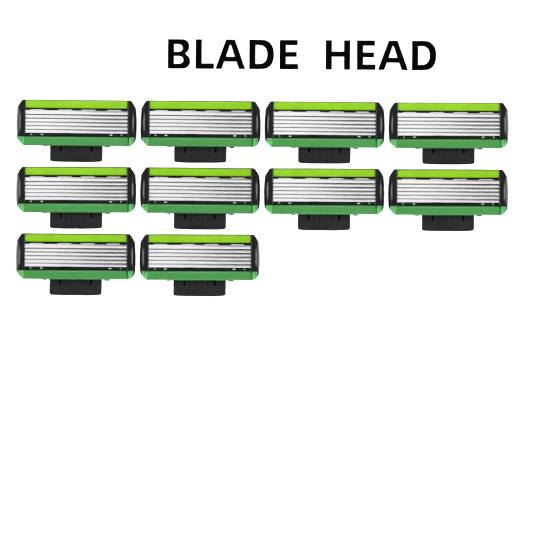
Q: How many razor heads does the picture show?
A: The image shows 10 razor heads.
